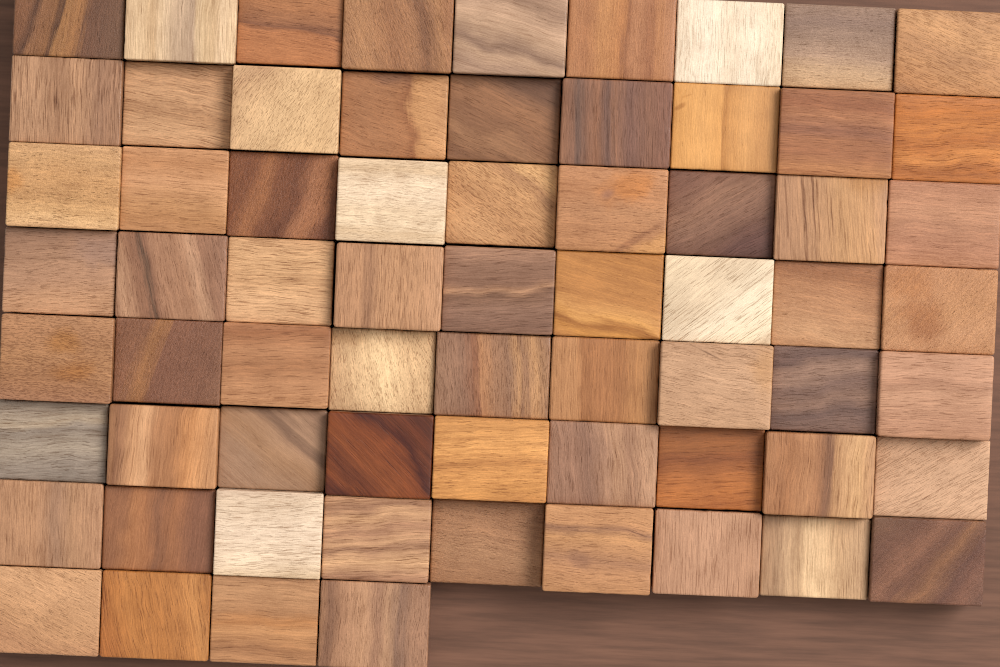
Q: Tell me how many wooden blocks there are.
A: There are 67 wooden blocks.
